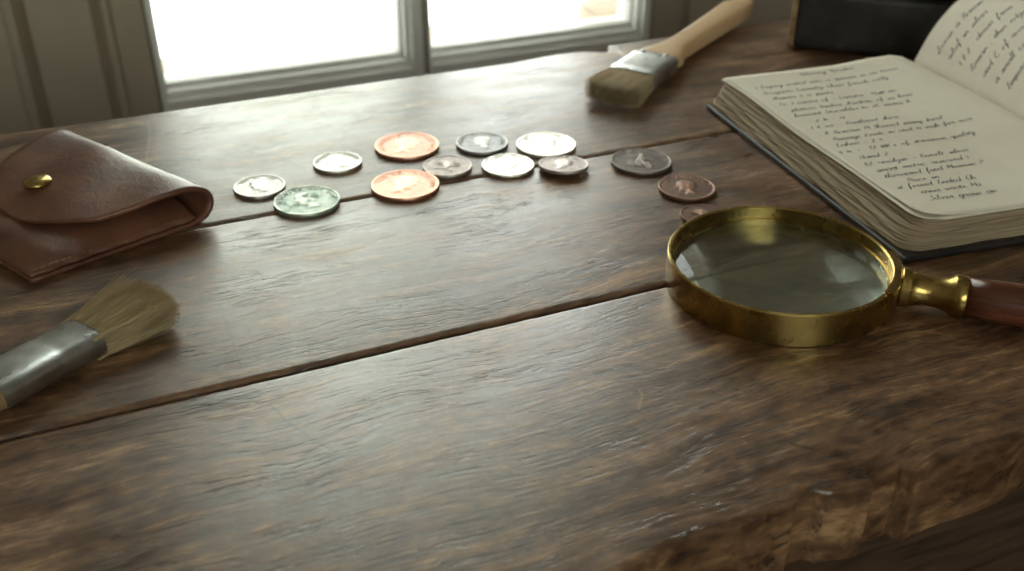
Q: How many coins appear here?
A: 13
